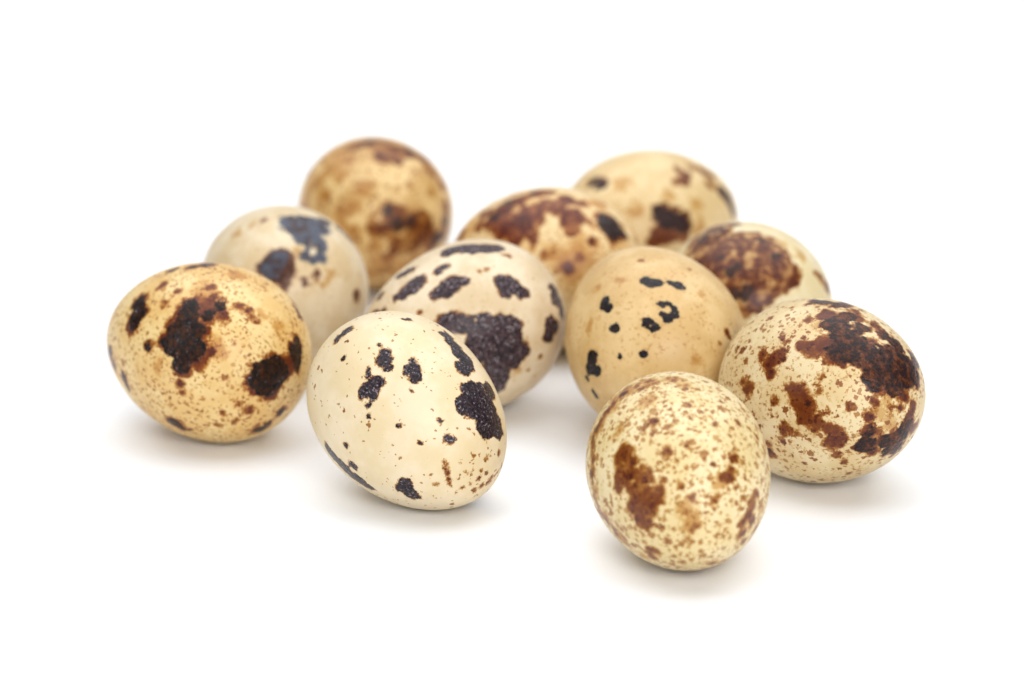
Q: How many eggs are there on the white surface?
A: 11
